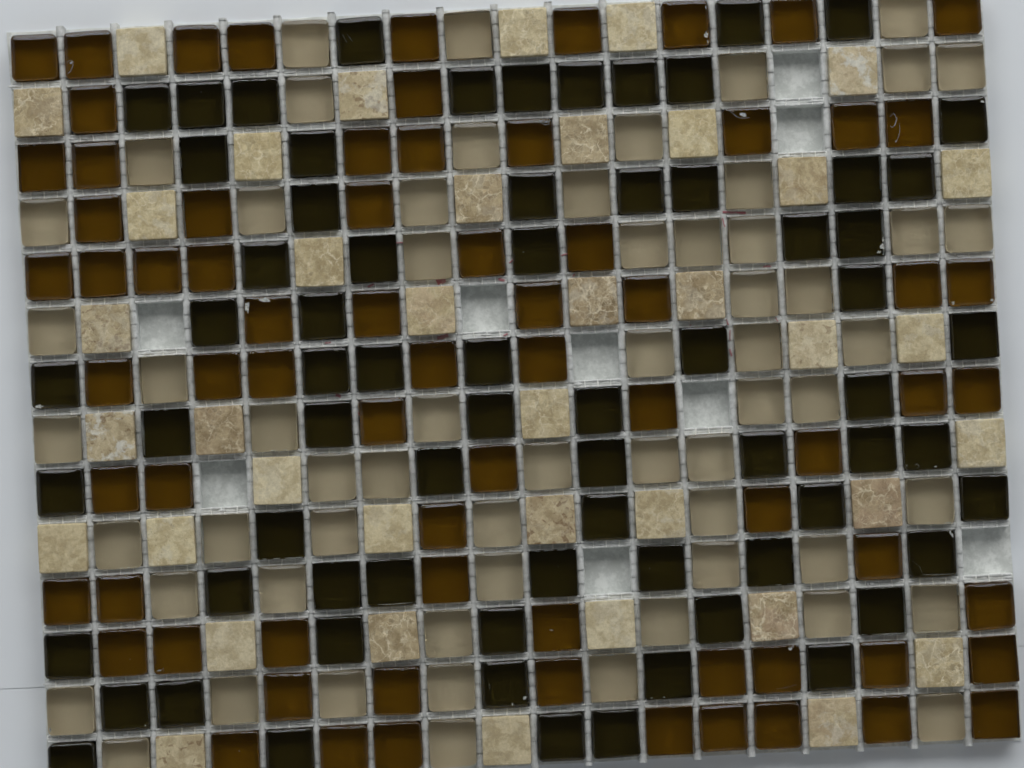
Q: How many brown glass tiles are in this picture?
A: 73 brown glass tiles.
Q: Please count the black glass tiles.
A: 70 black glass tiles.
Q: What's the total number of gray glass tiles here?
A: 61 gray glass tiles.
